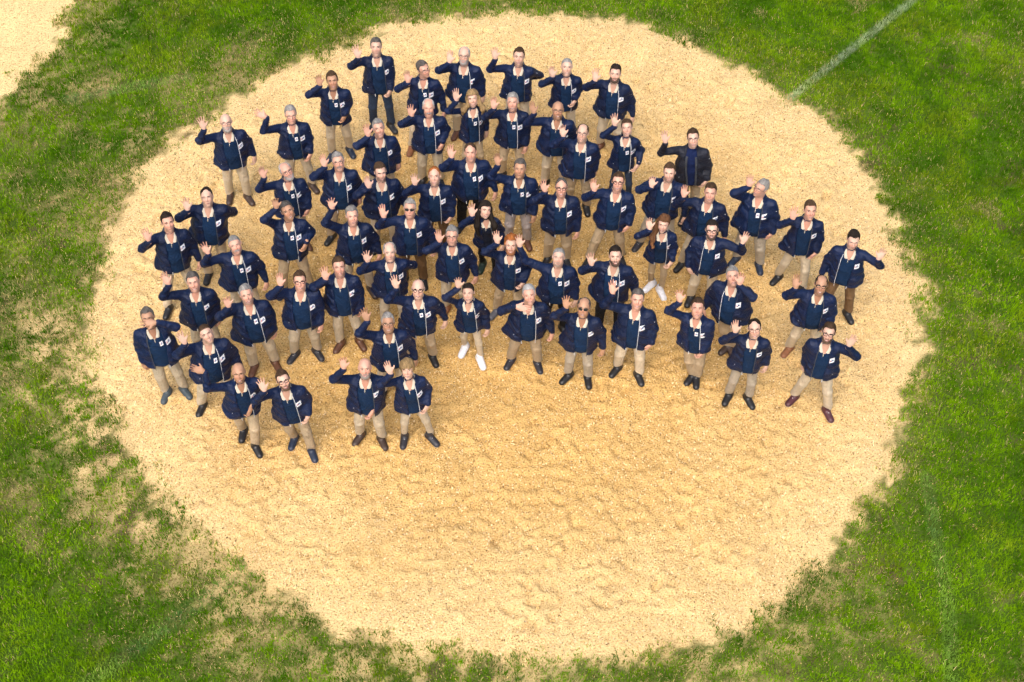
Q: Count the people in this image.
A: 65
